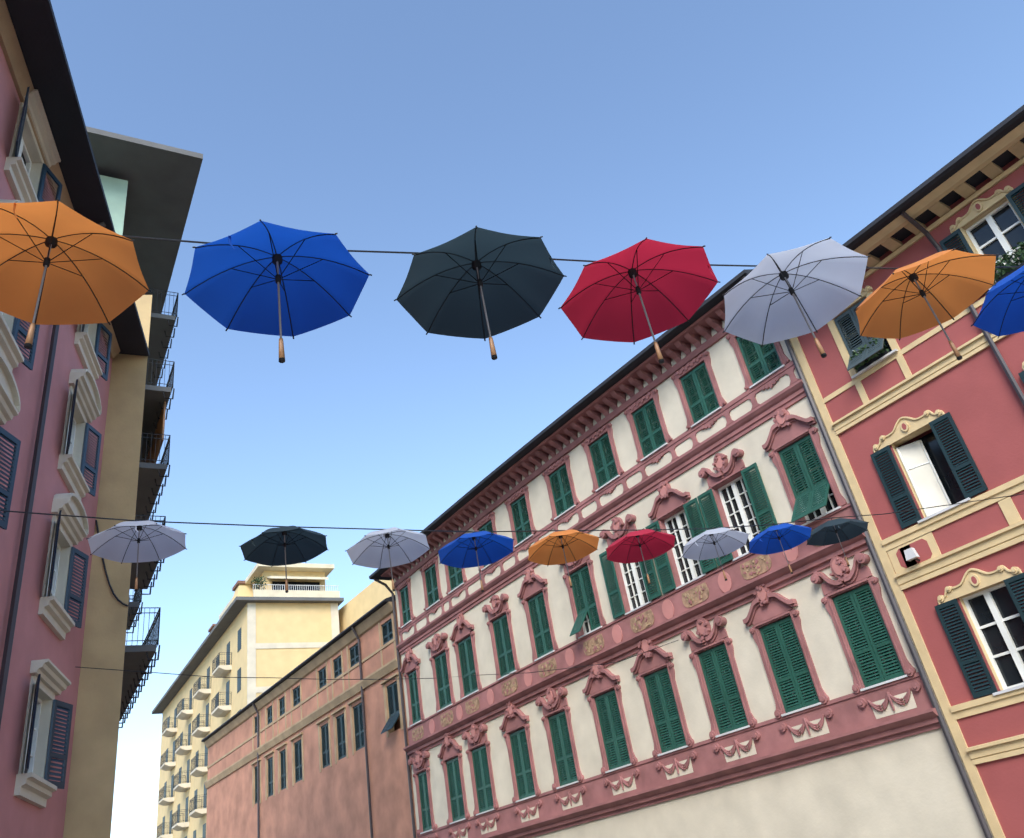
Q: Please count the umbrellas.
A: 16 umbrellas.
